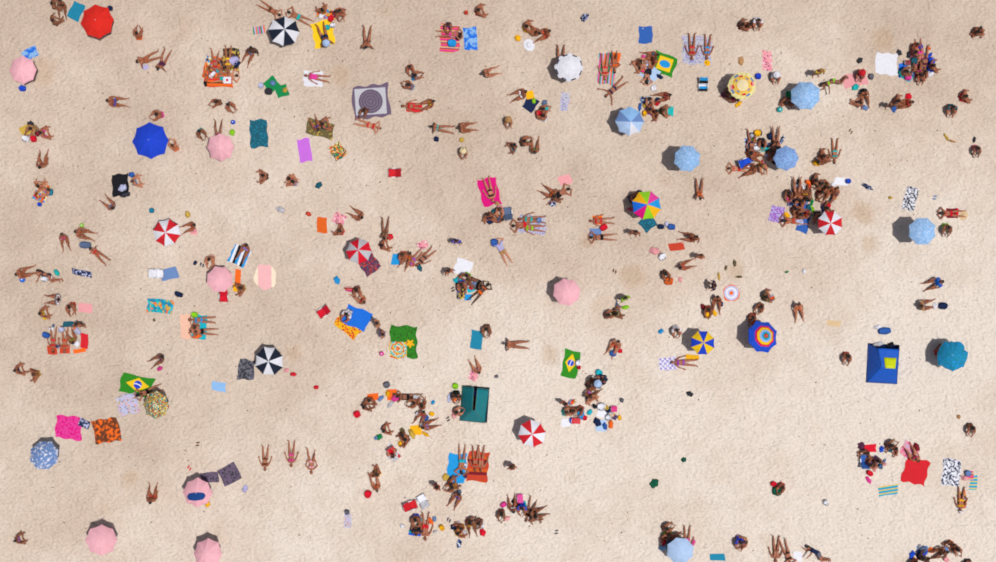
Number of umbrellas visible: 29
